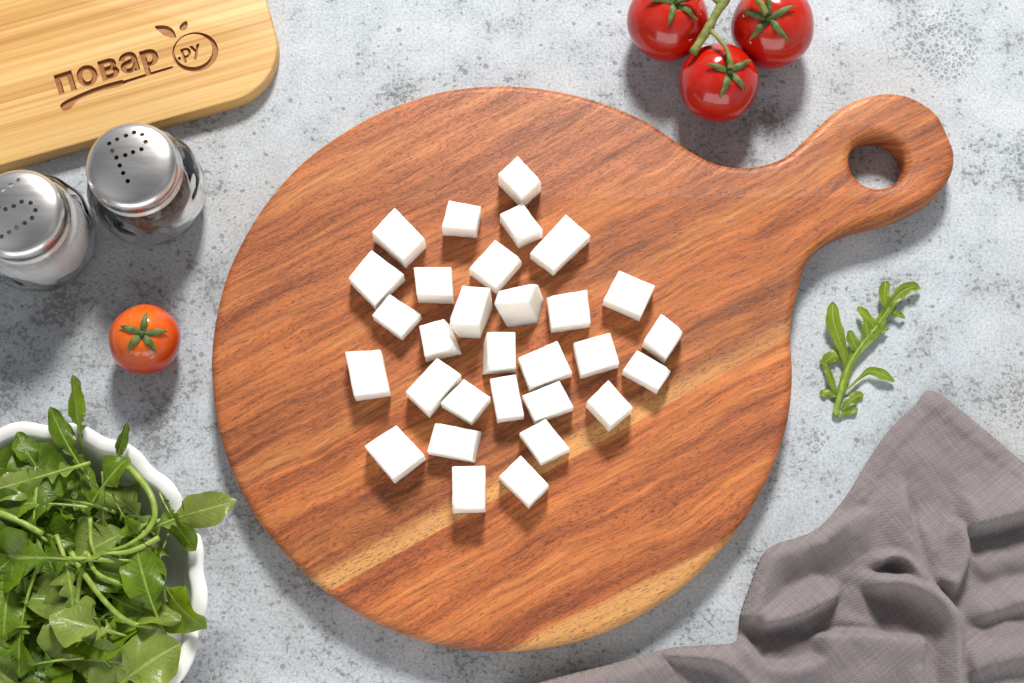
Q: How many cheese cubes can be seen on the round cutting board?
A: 30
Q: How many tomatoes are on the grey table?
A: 4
